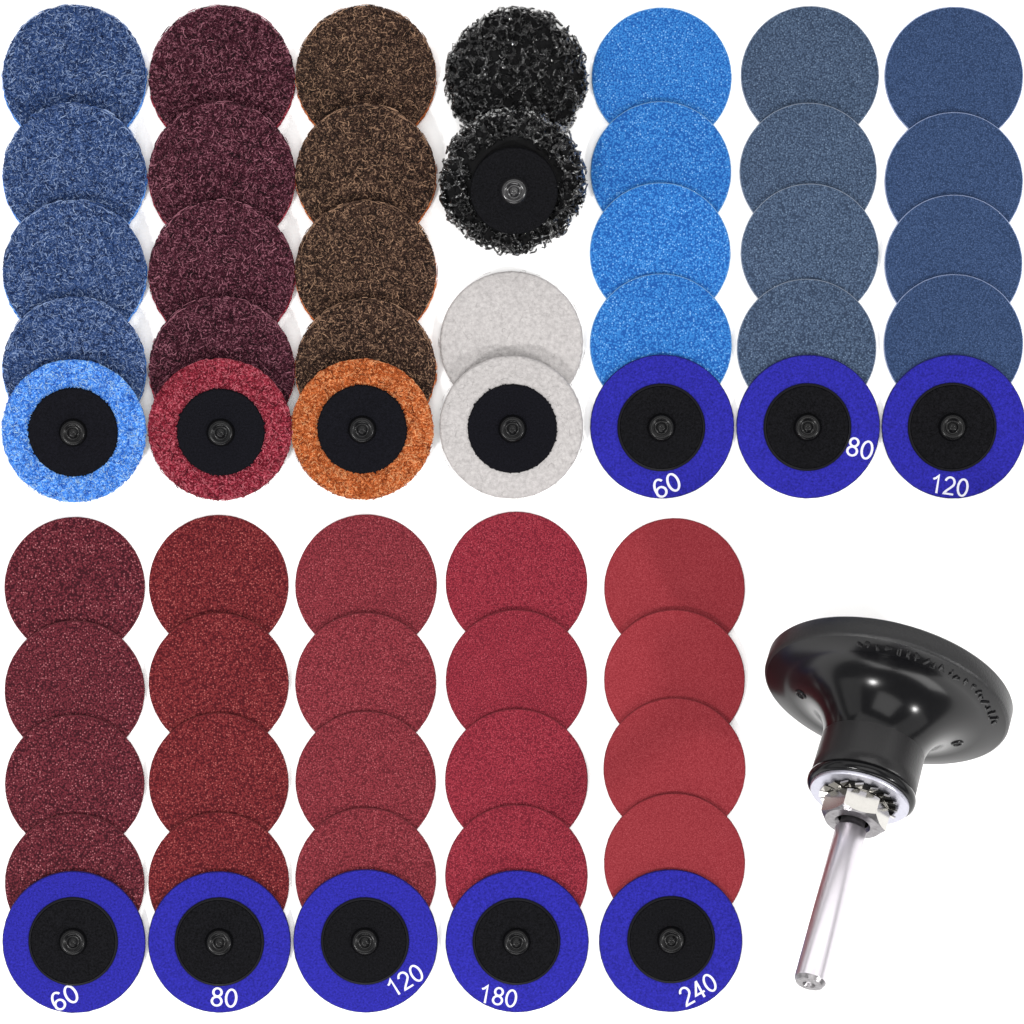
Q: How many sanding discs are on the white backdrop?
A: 59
